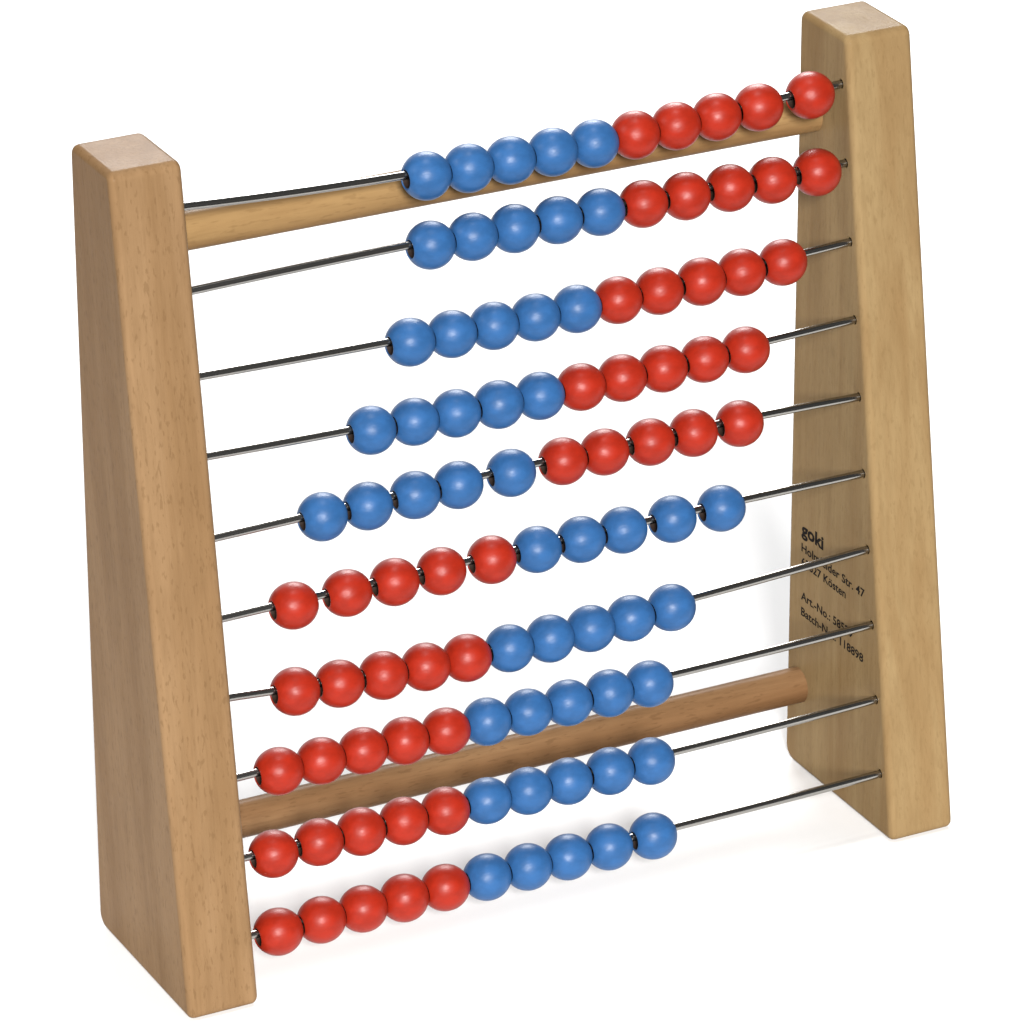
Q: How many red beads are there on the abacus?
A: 50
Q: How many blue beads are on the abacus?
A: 50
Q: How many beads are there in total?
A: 100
